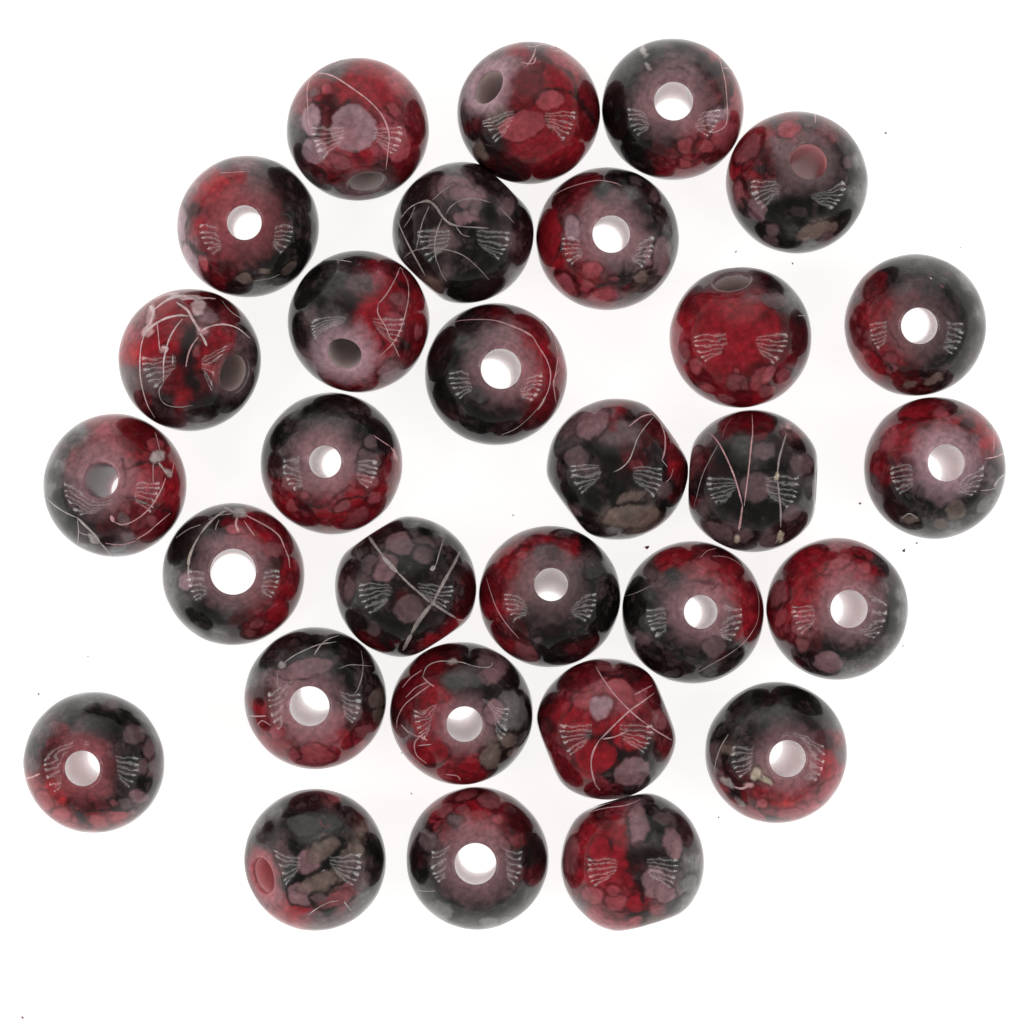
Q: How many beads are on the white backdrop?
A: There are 30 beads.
